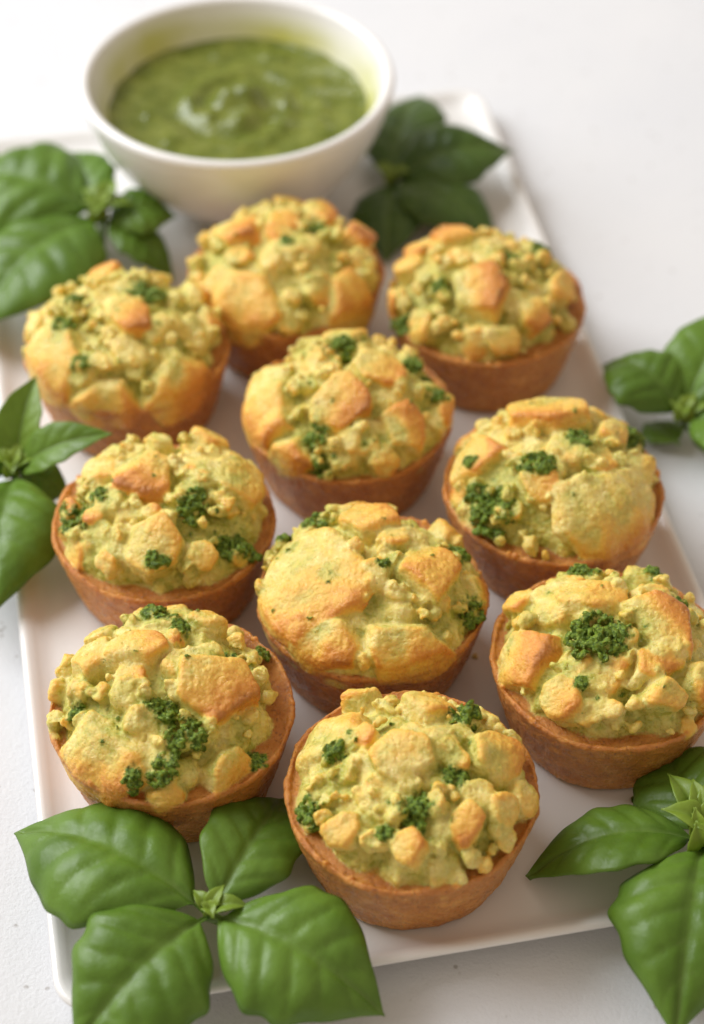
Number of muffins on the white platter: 10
